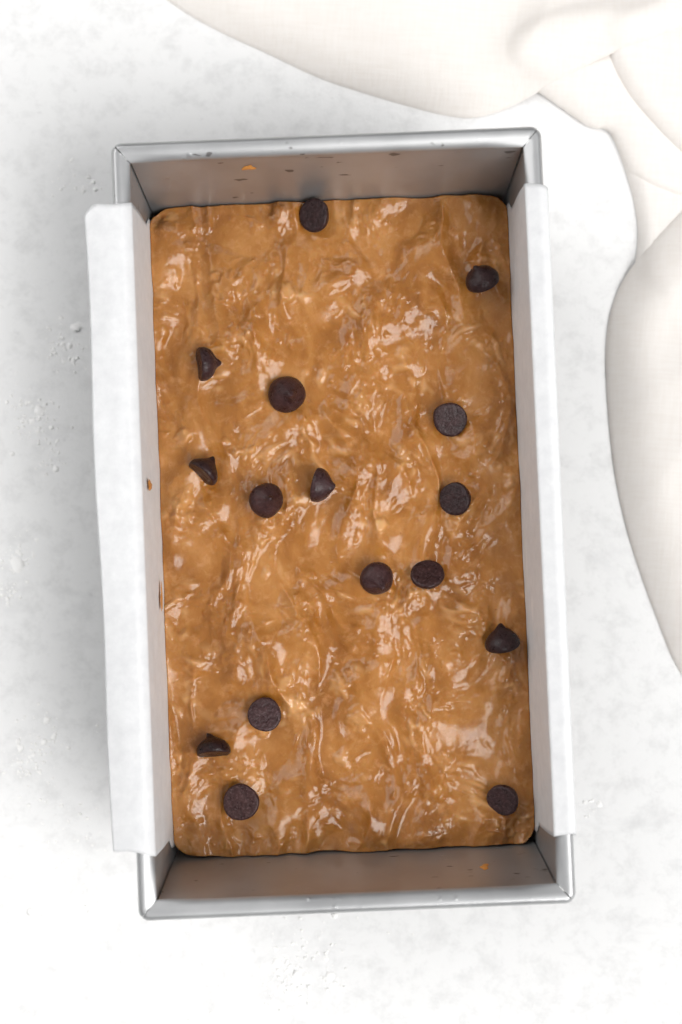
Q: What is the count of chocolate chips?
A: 16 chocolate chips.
